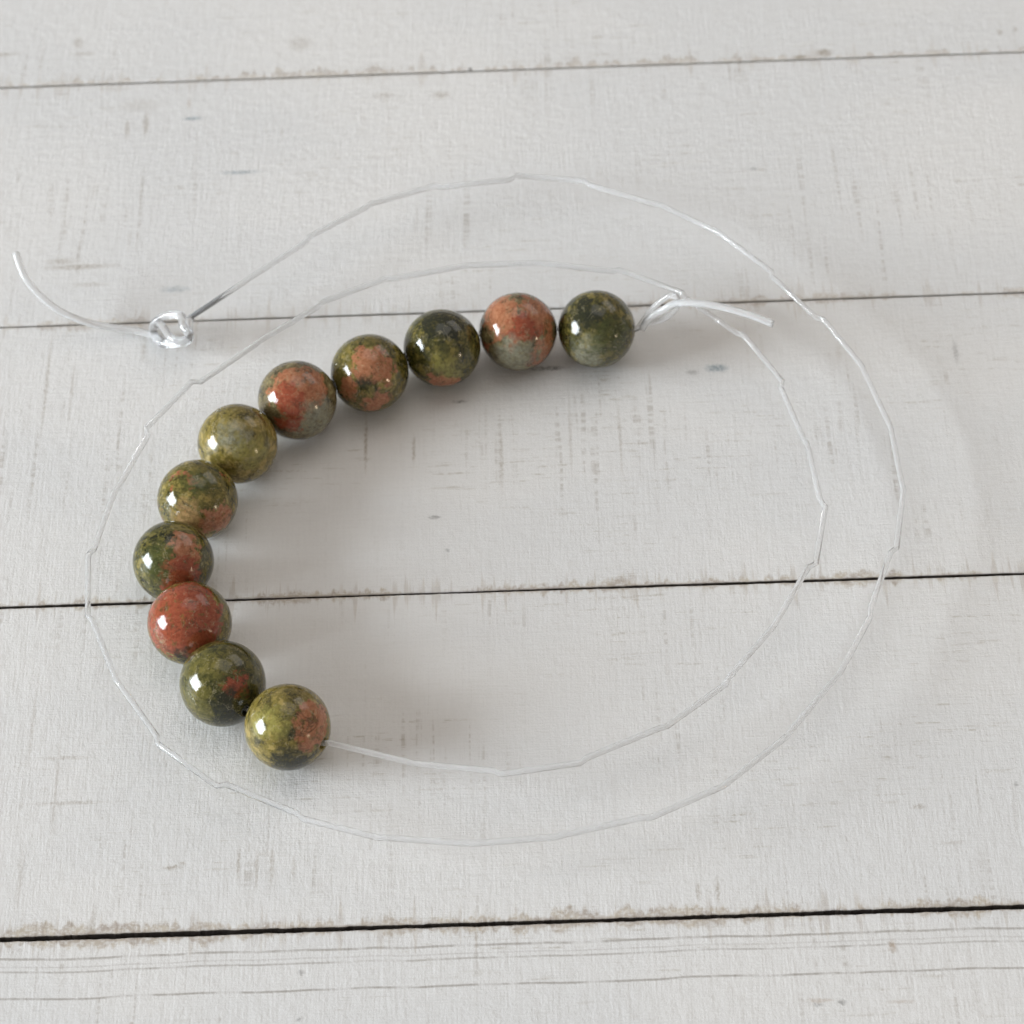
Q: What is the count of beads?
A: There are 11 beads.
